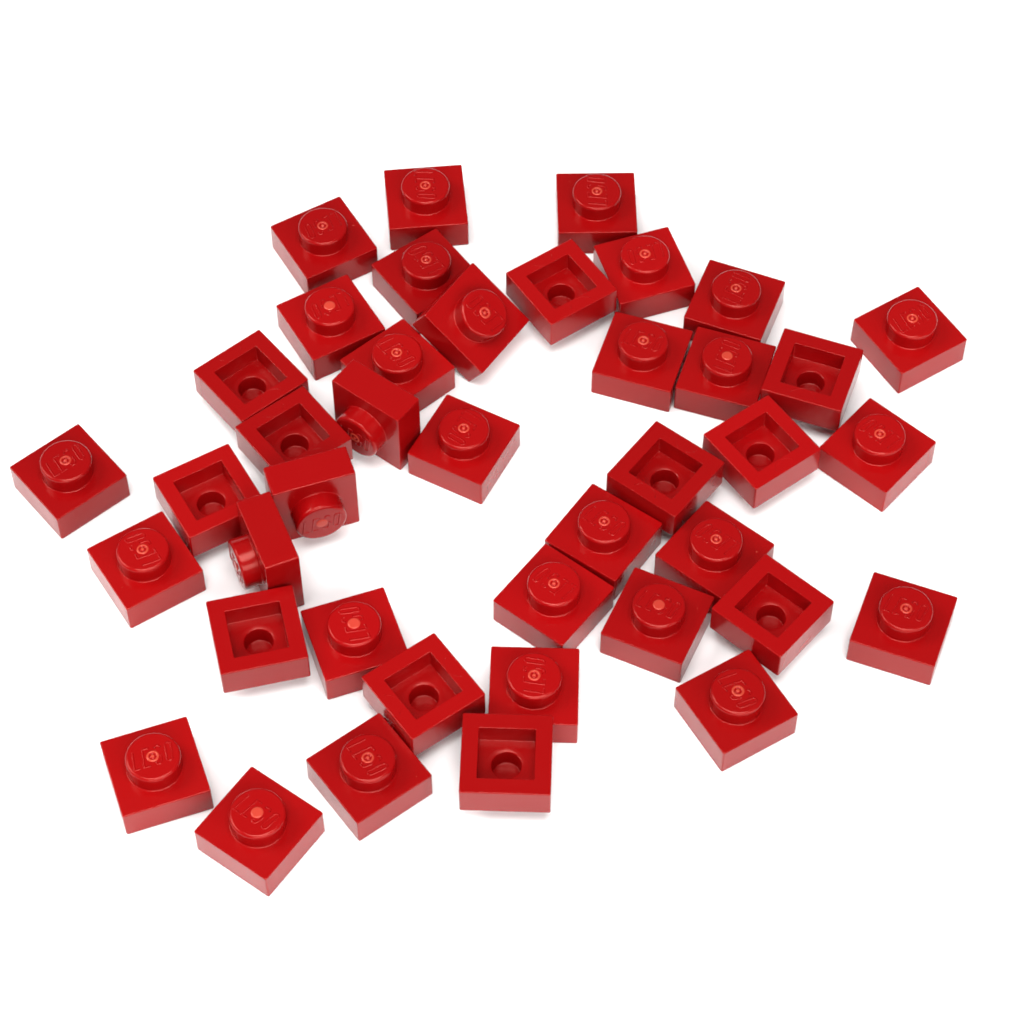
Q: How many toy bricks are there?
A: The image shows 41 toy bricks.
